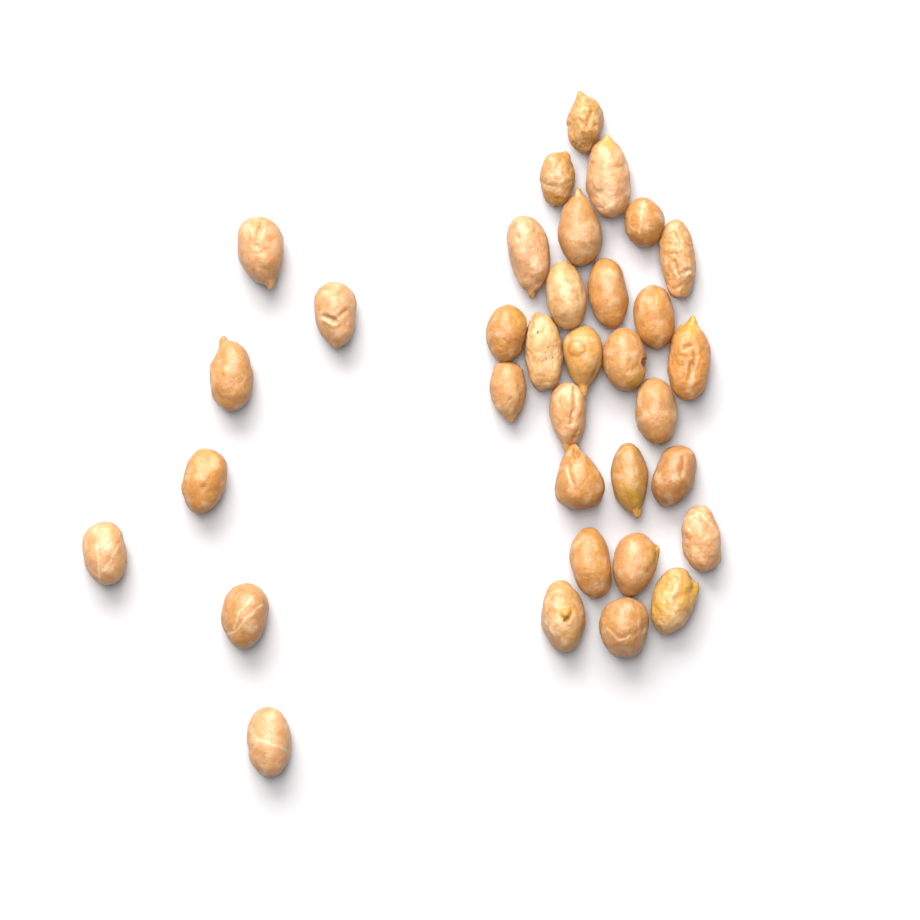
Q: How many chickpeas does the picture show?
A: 34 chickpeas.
